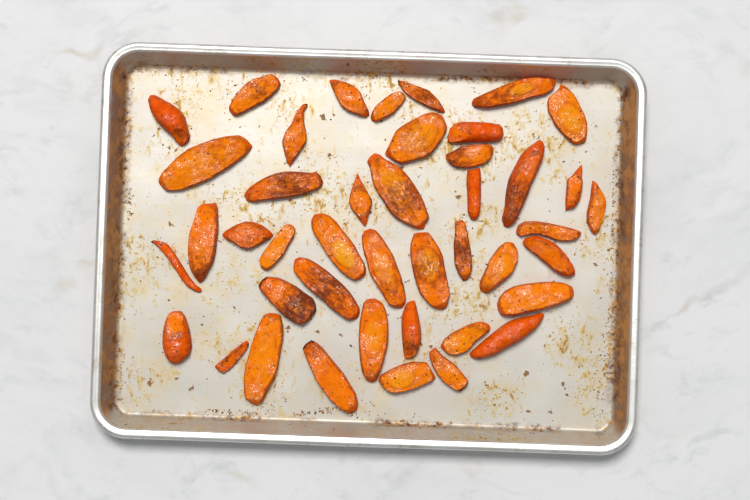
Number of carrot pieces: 43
